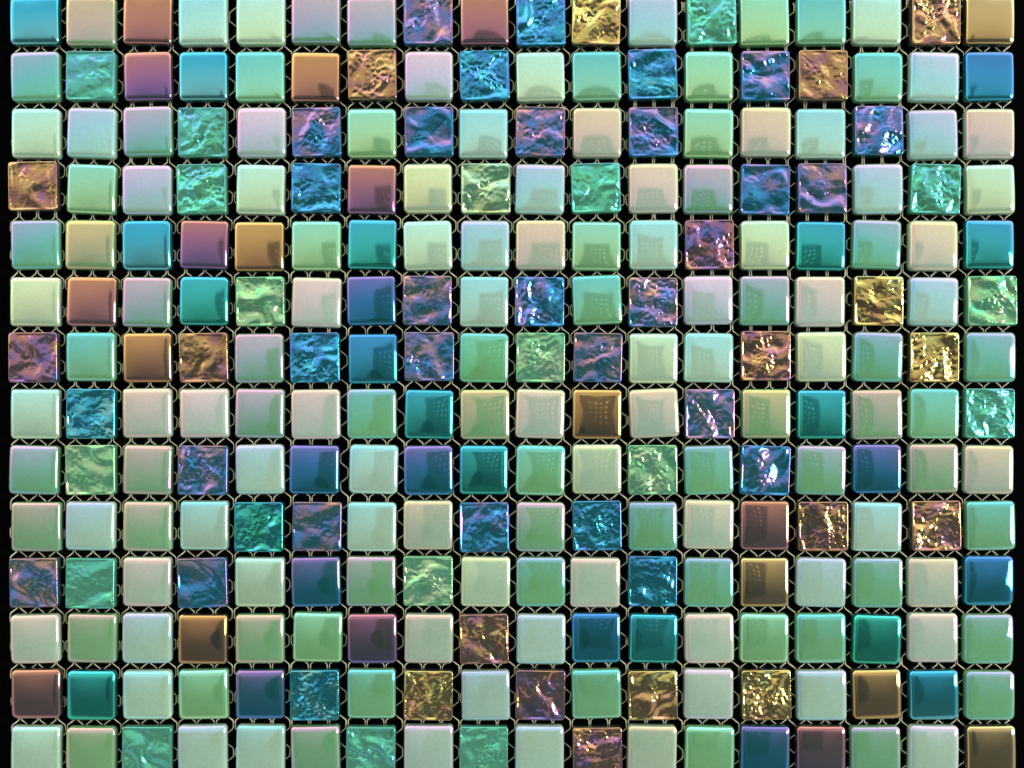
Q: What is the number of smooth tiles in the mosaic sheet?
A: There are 184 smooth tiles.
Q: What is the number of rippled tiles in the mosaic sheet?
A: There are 68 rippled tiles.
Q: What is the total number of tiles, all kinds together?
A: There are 252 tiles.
